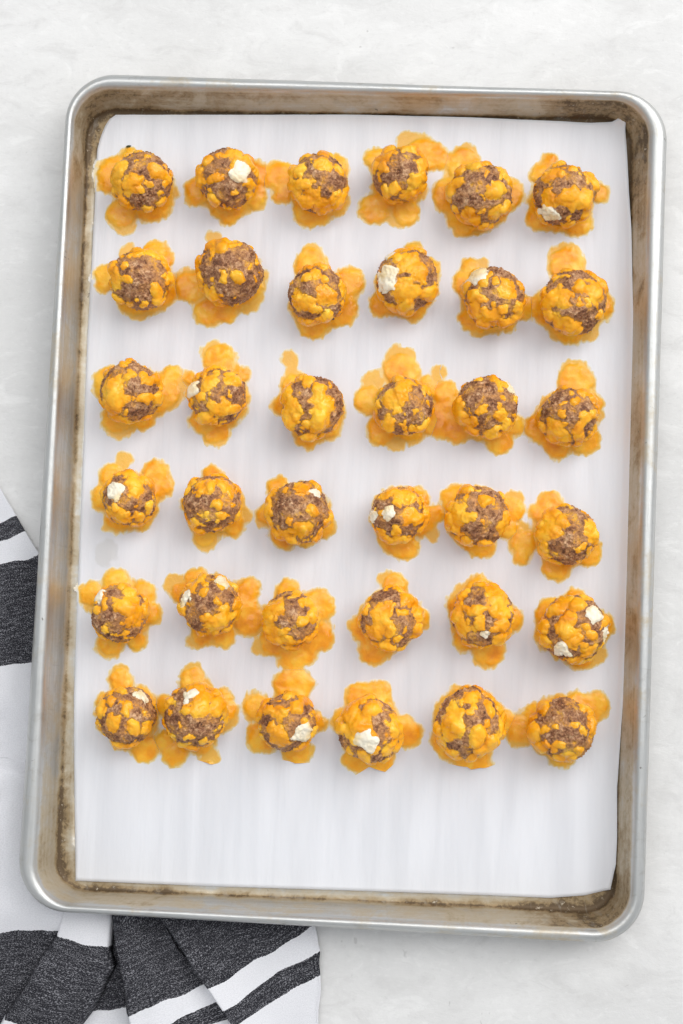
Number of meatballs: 36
